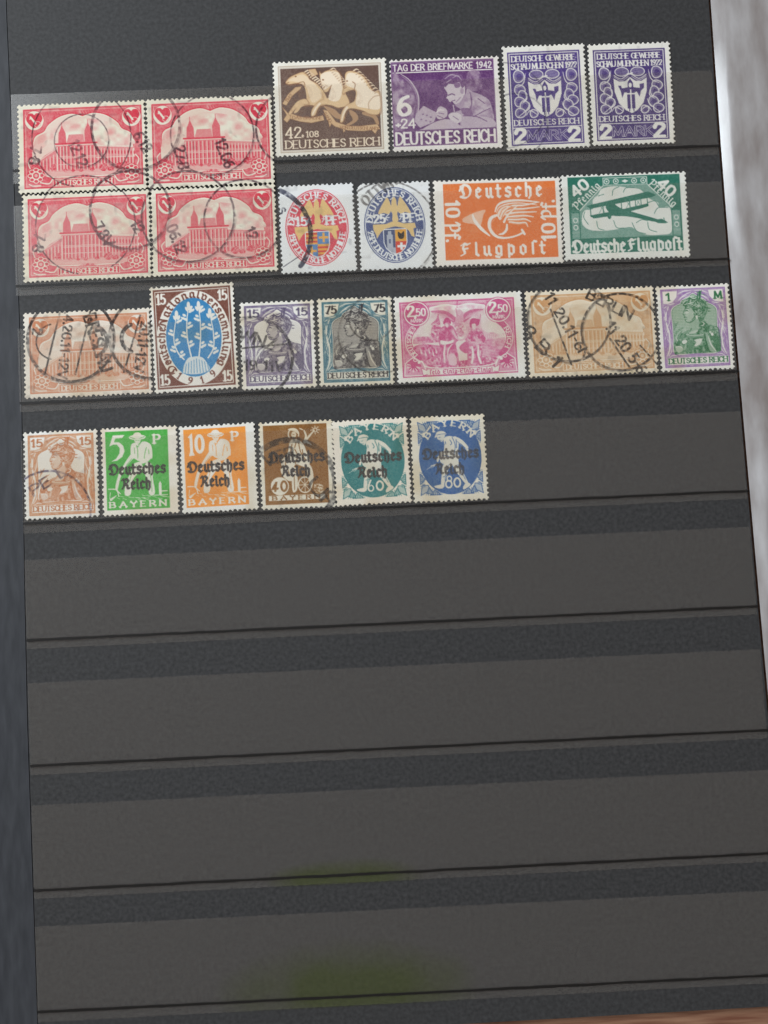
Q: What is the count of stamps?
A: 25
